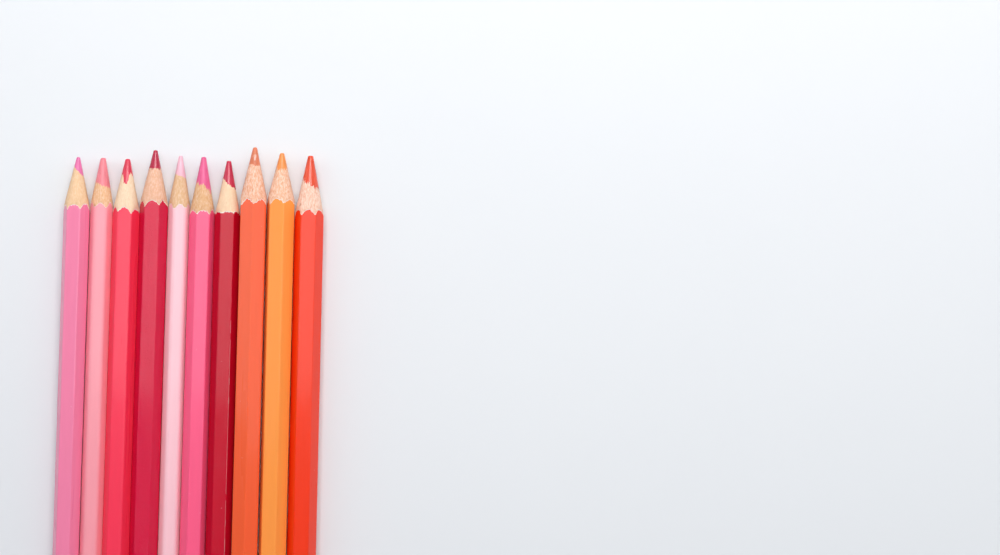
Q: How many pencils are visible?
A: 10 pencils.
